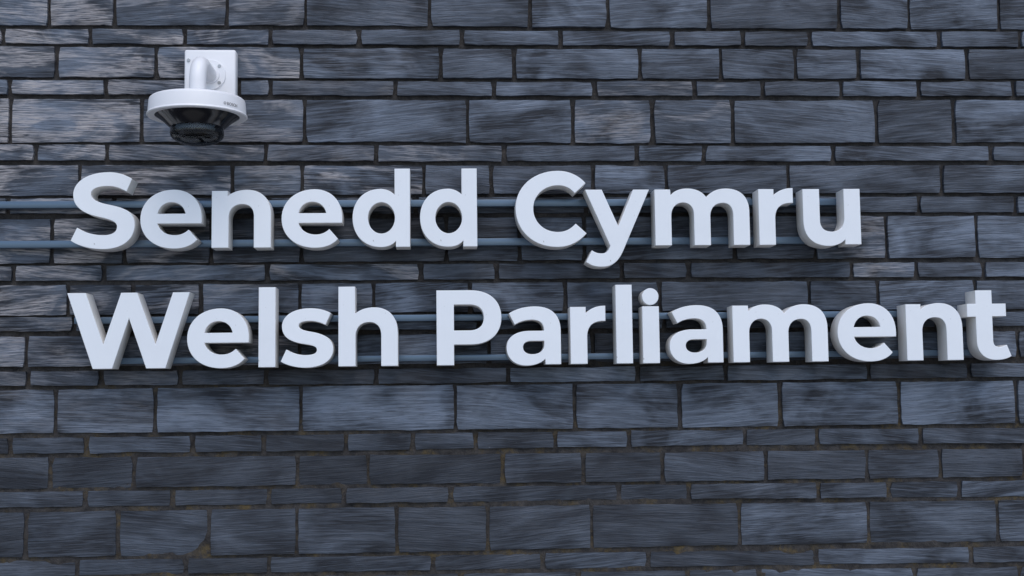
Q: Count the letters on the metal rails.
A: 26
